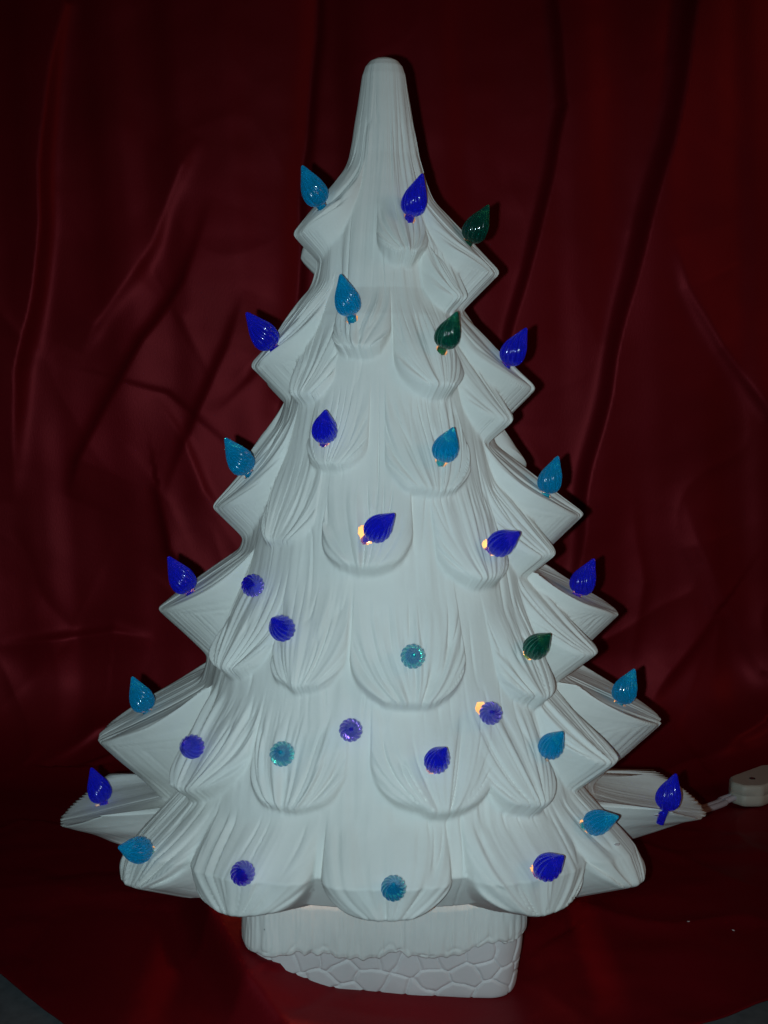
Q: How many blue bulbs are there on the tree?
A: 18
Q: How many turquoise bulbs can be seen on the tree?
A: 13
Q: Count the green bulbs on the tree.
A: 3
